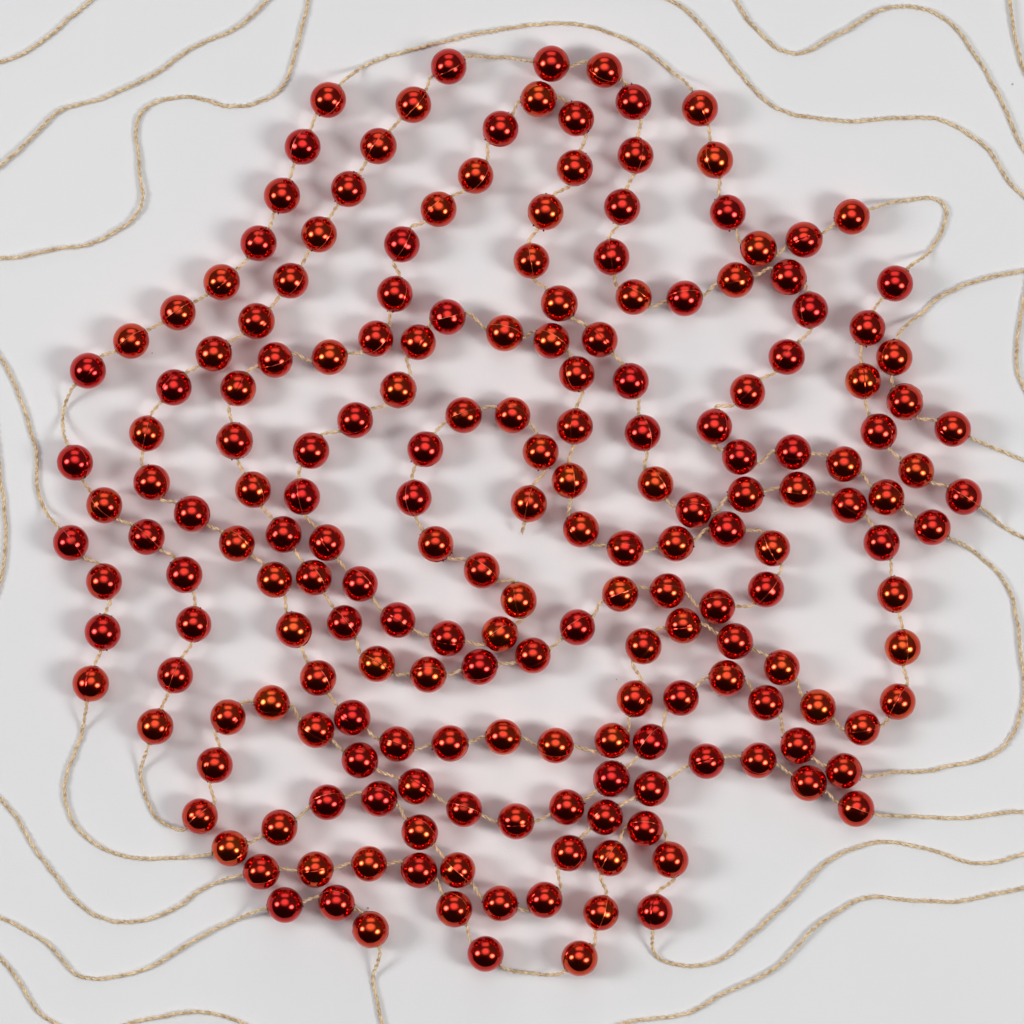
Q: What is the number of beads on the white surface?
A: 200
